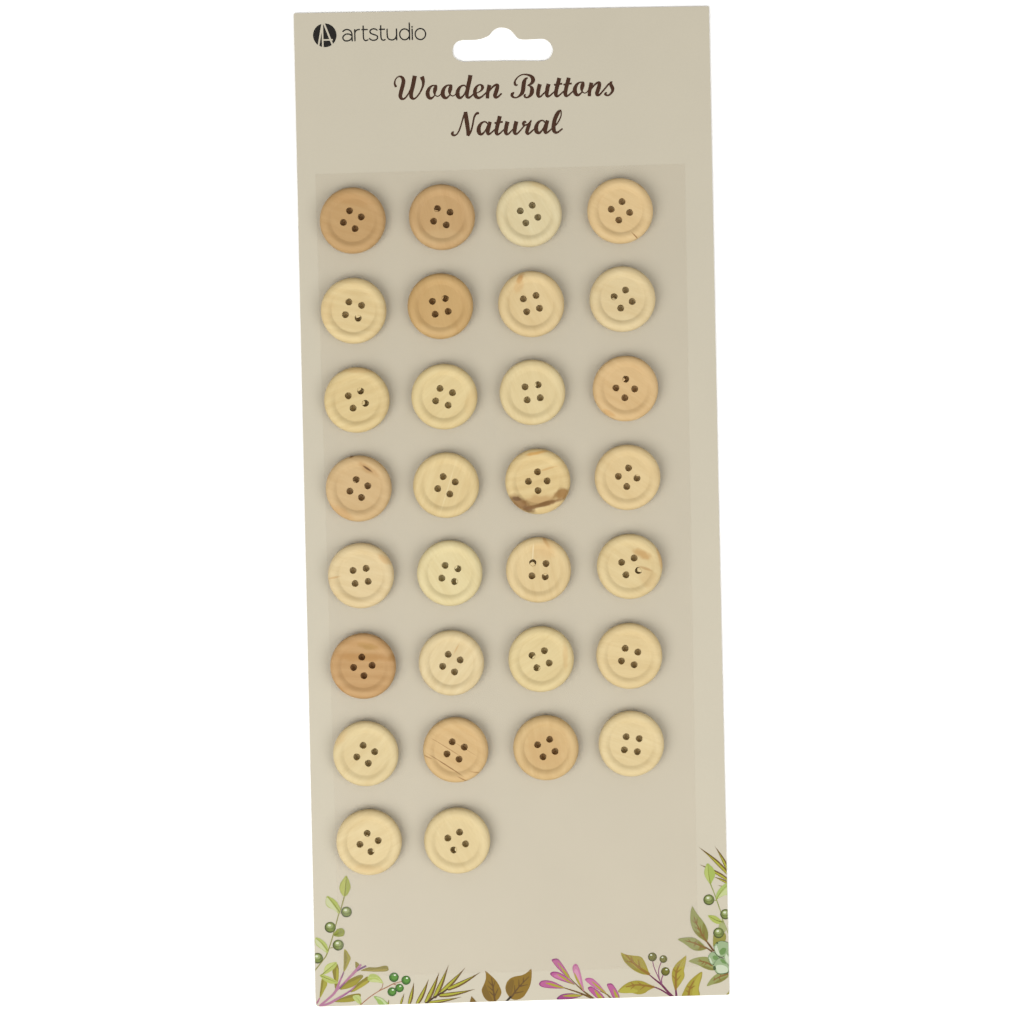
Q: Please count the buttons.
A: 30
